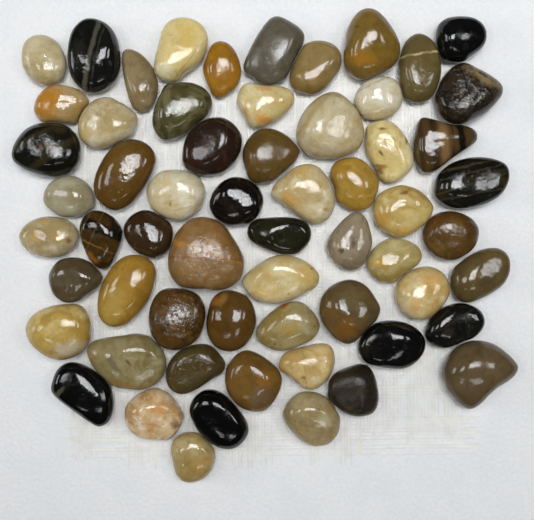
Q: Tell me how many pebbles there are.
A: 61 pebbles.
